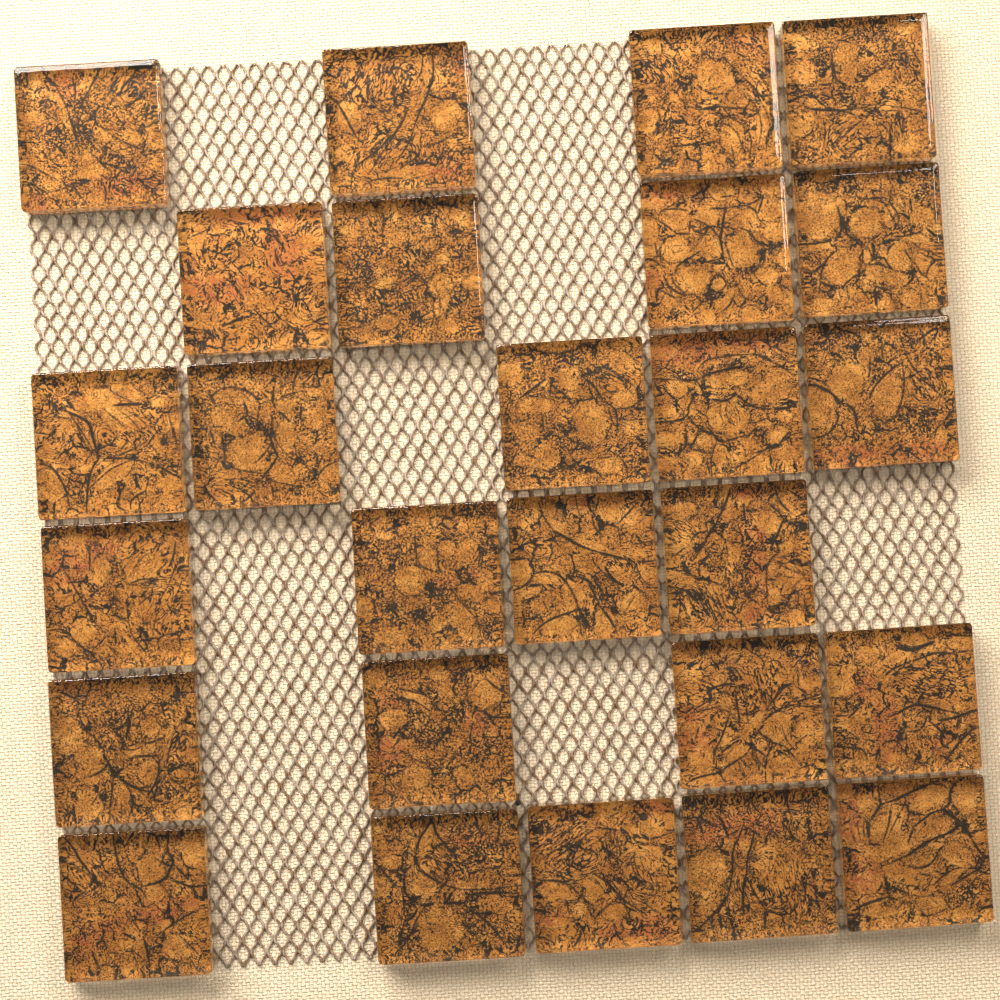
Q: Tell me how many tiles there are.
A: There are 26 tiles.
